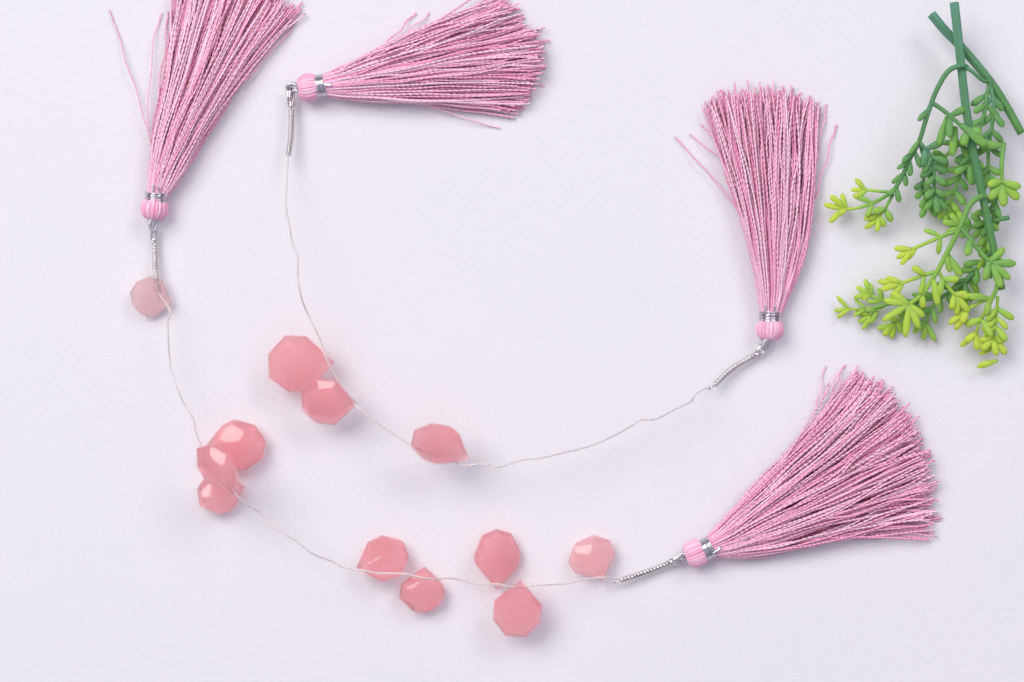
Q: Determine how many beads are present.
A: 12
